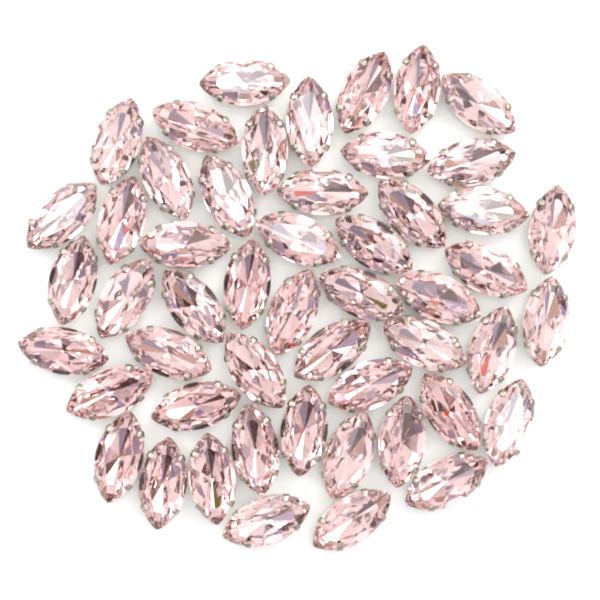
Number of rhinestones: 51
